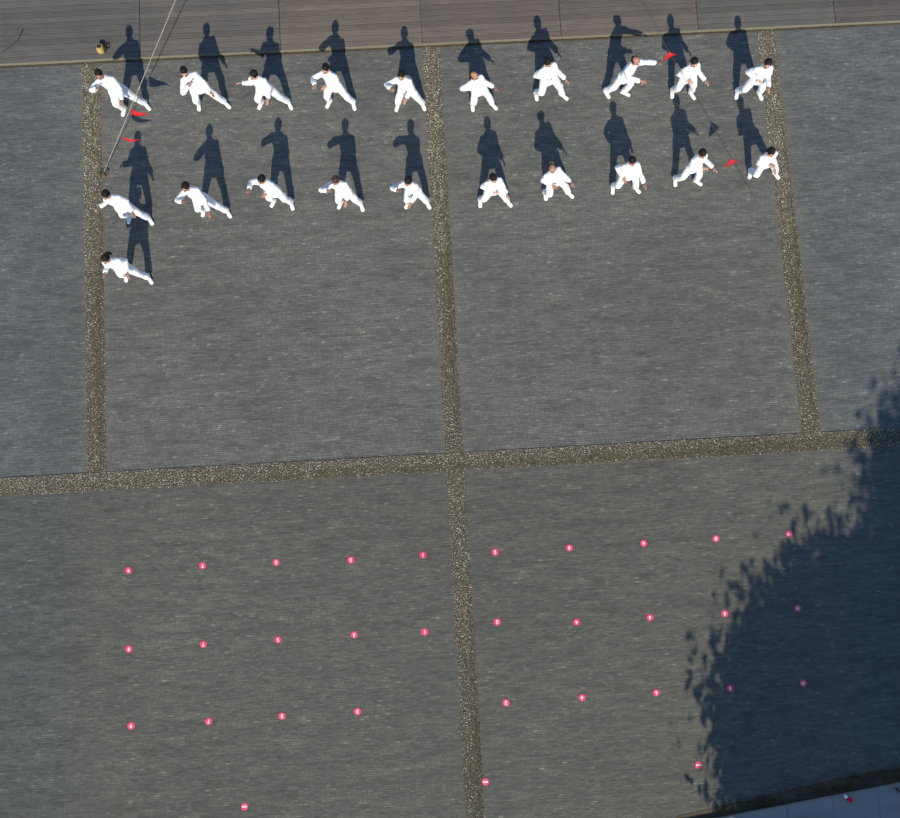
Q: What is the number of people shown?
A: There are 21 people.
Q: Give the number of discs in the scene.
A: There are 32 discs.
